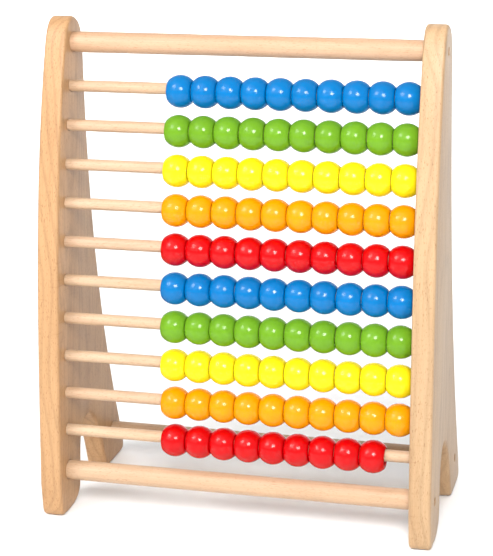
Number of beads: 99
